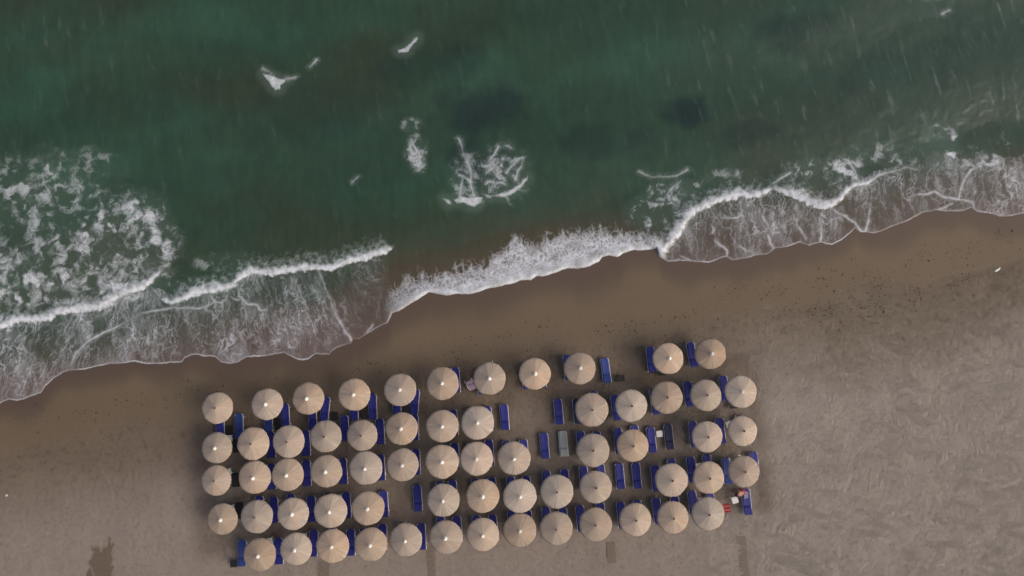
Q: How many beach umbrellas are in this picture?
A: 63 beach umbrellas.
